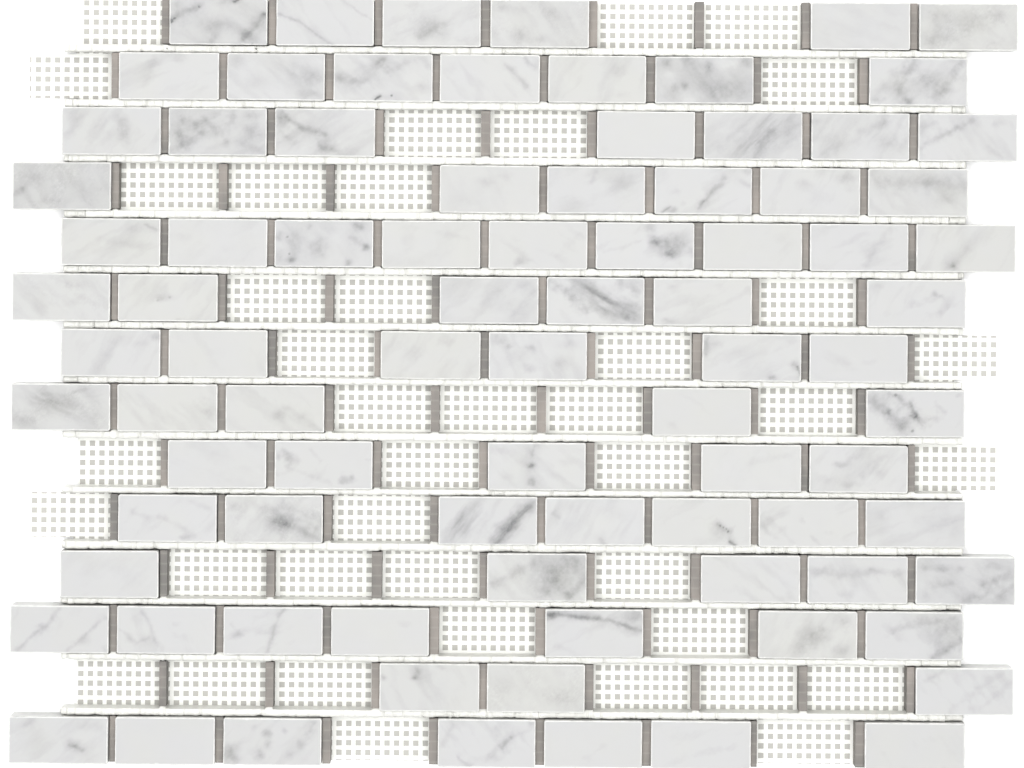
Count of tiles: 86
